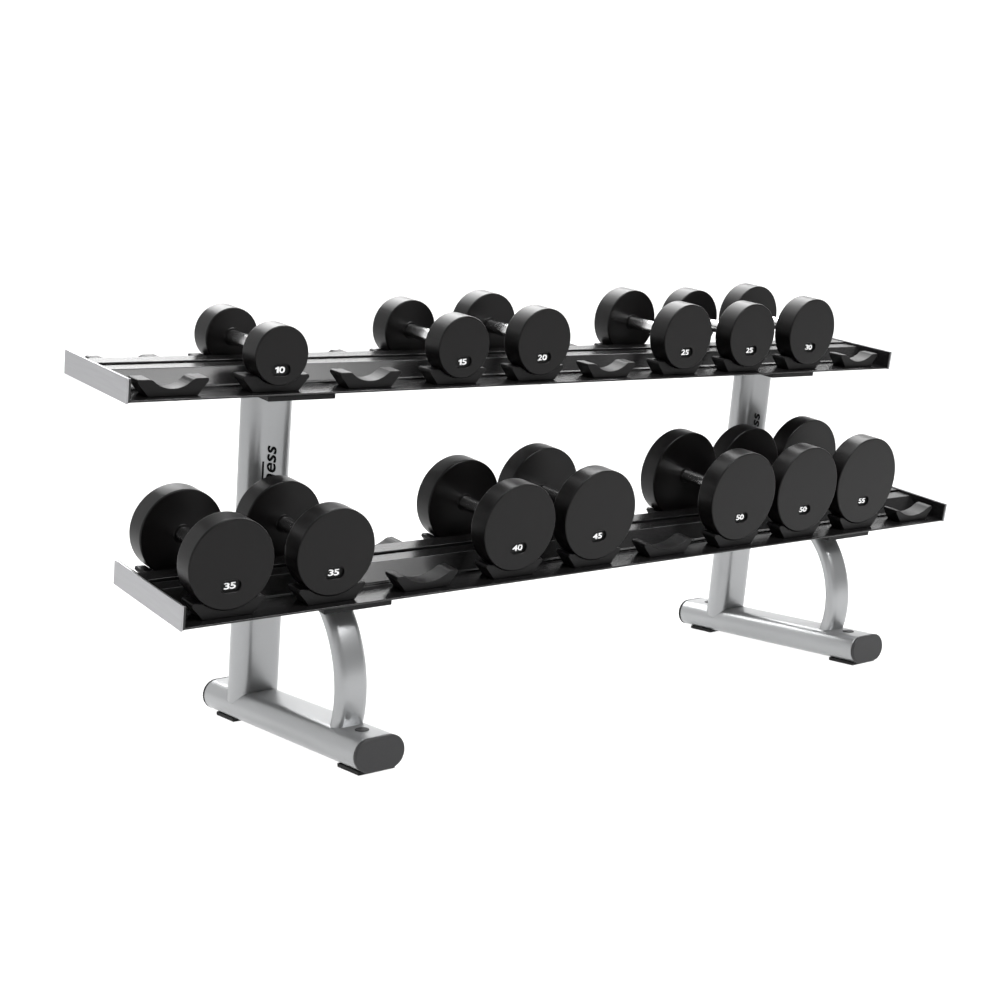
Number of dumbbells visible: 13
